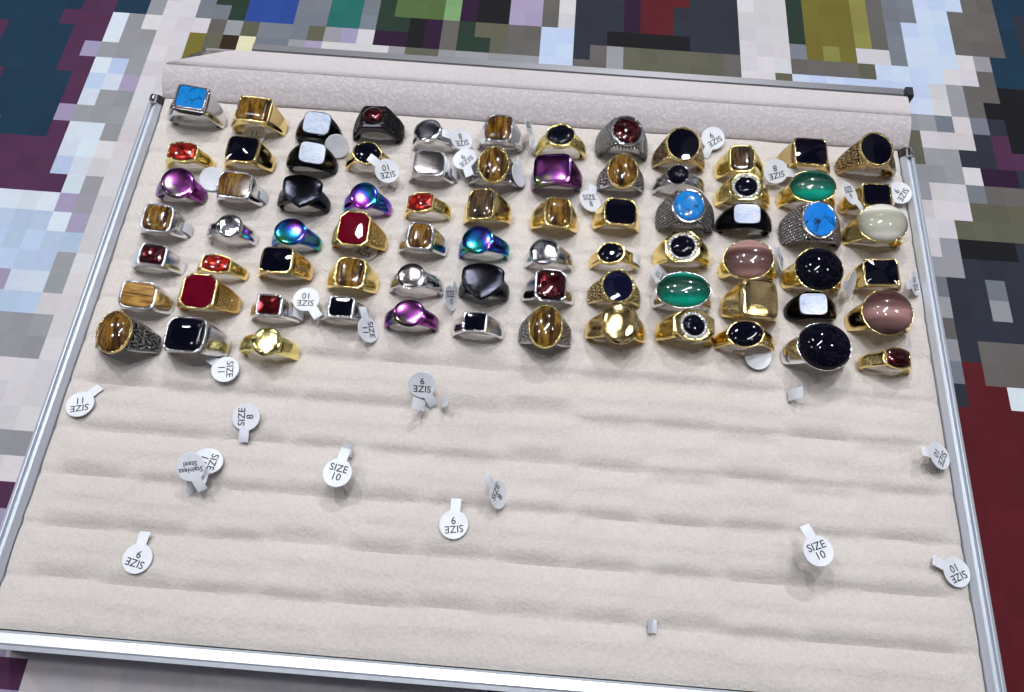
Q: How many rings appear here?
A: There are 75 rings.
